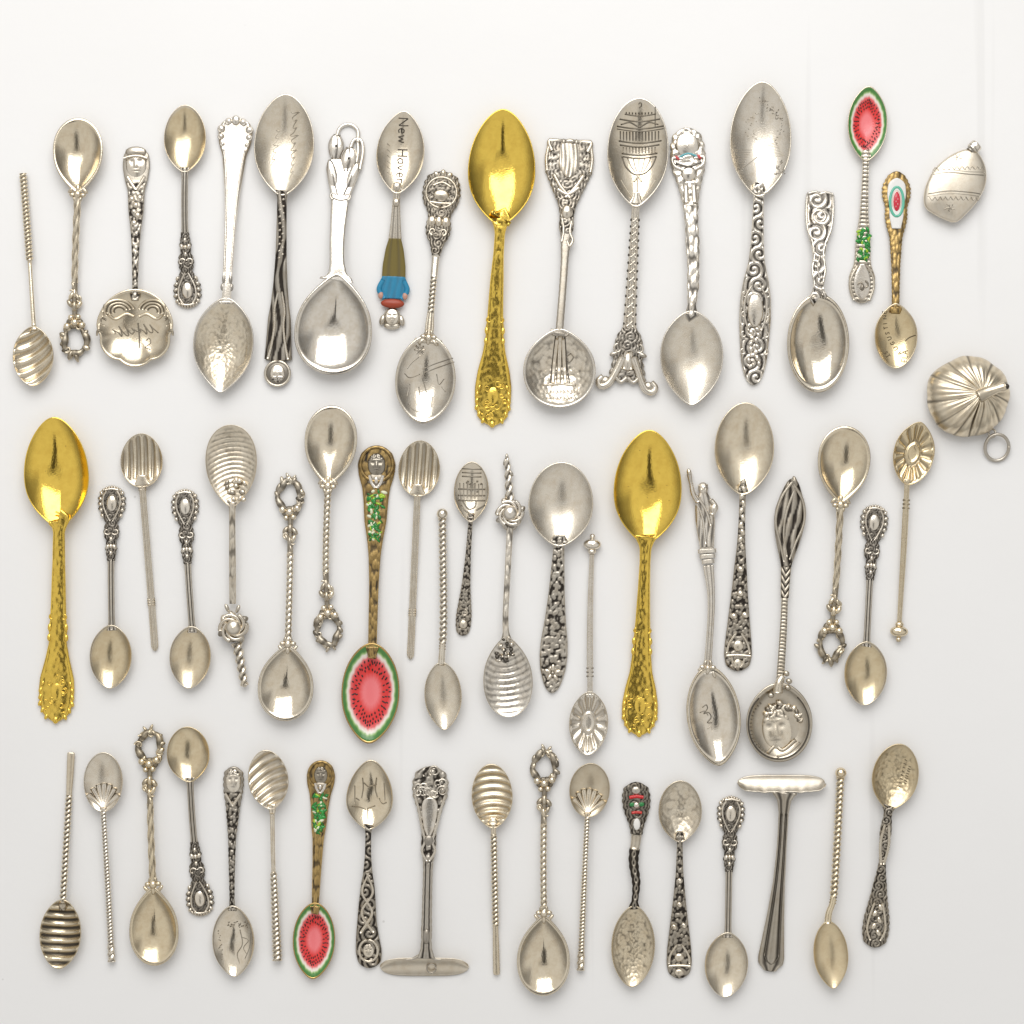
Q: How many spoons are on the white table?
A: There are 54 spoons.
